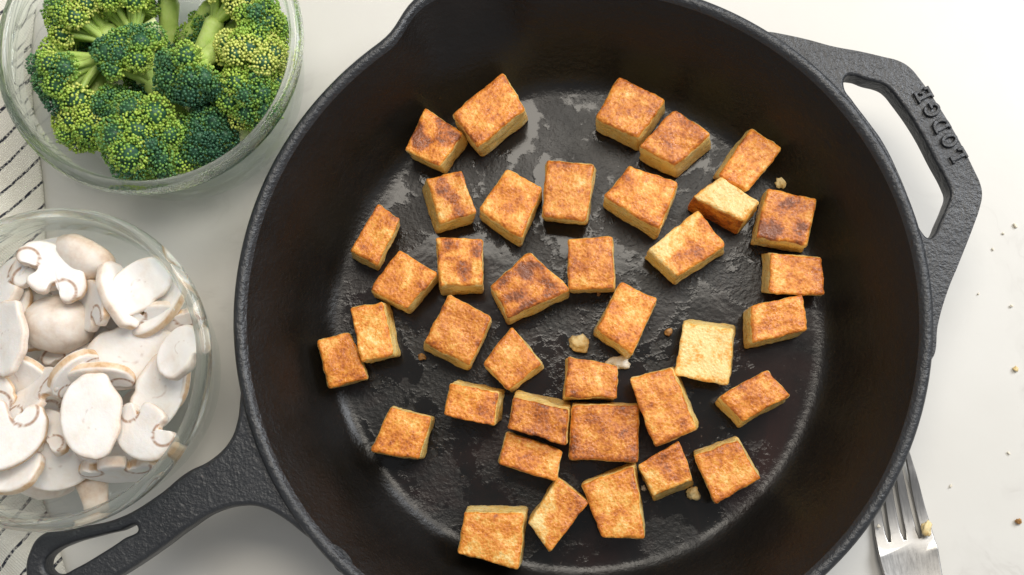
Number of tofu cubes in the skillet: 38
